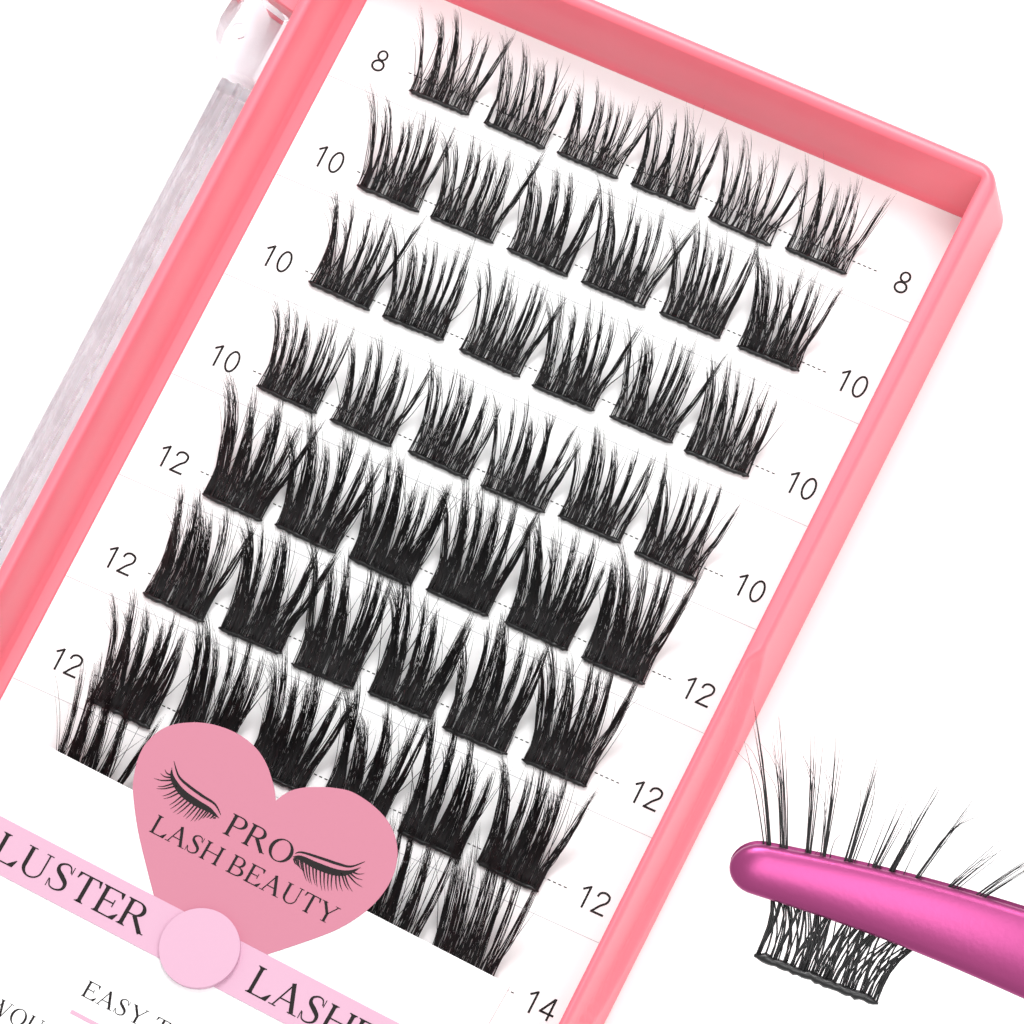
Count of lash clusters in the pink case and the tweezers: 46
